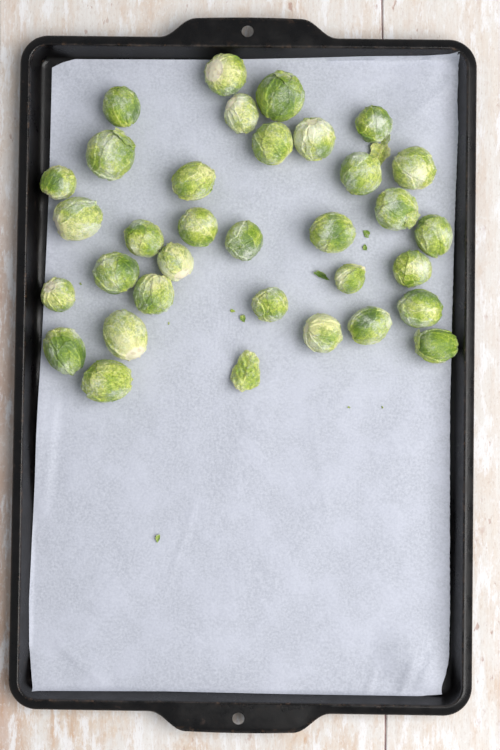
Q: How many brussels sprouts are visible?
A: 33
